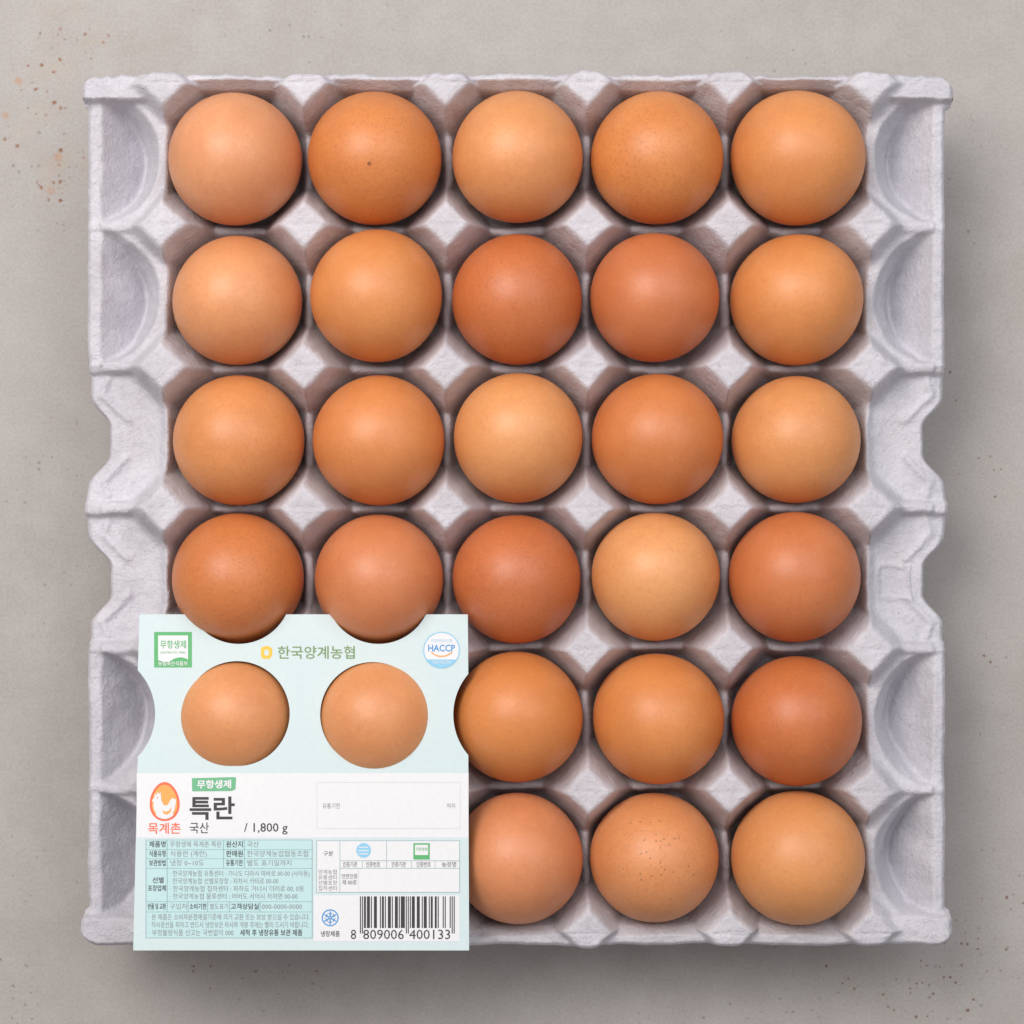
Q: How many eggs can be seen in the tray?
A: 28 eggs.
